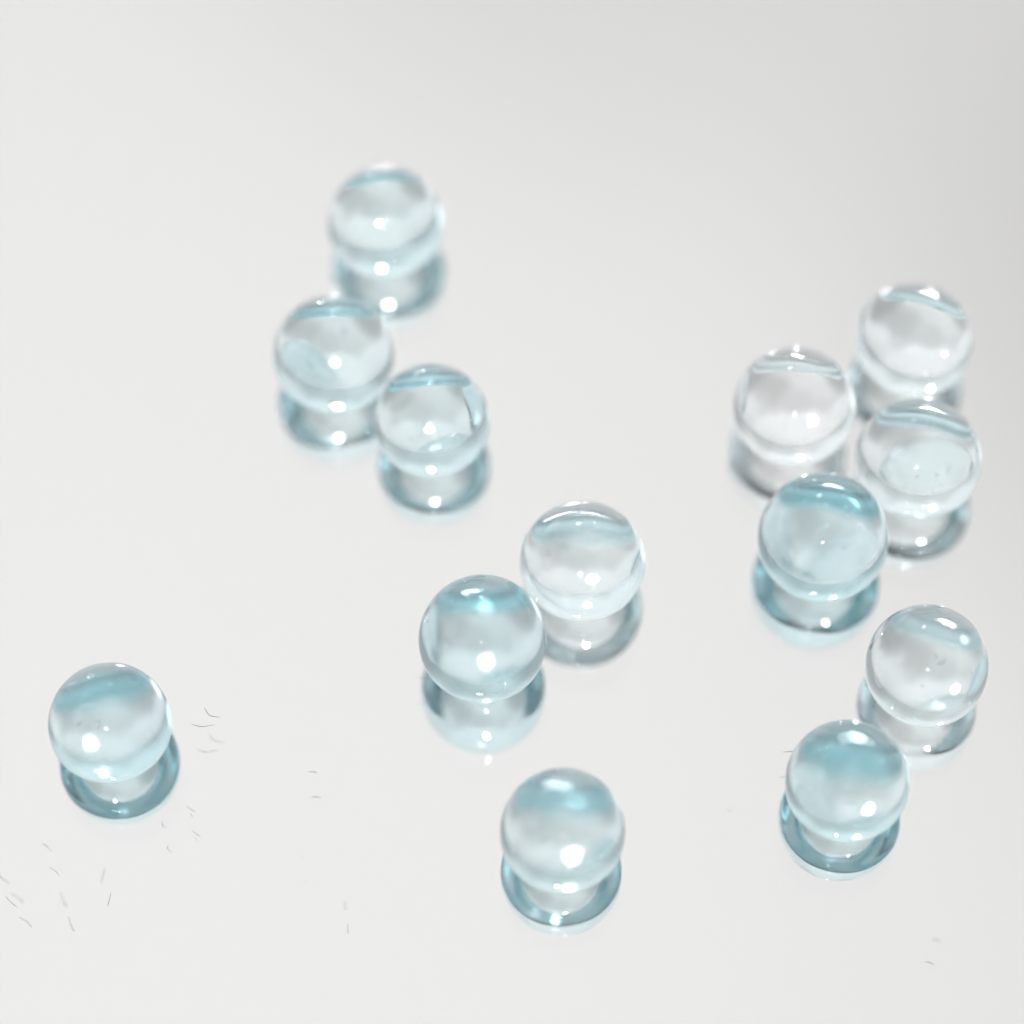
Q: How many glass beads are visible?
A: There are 13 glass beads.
